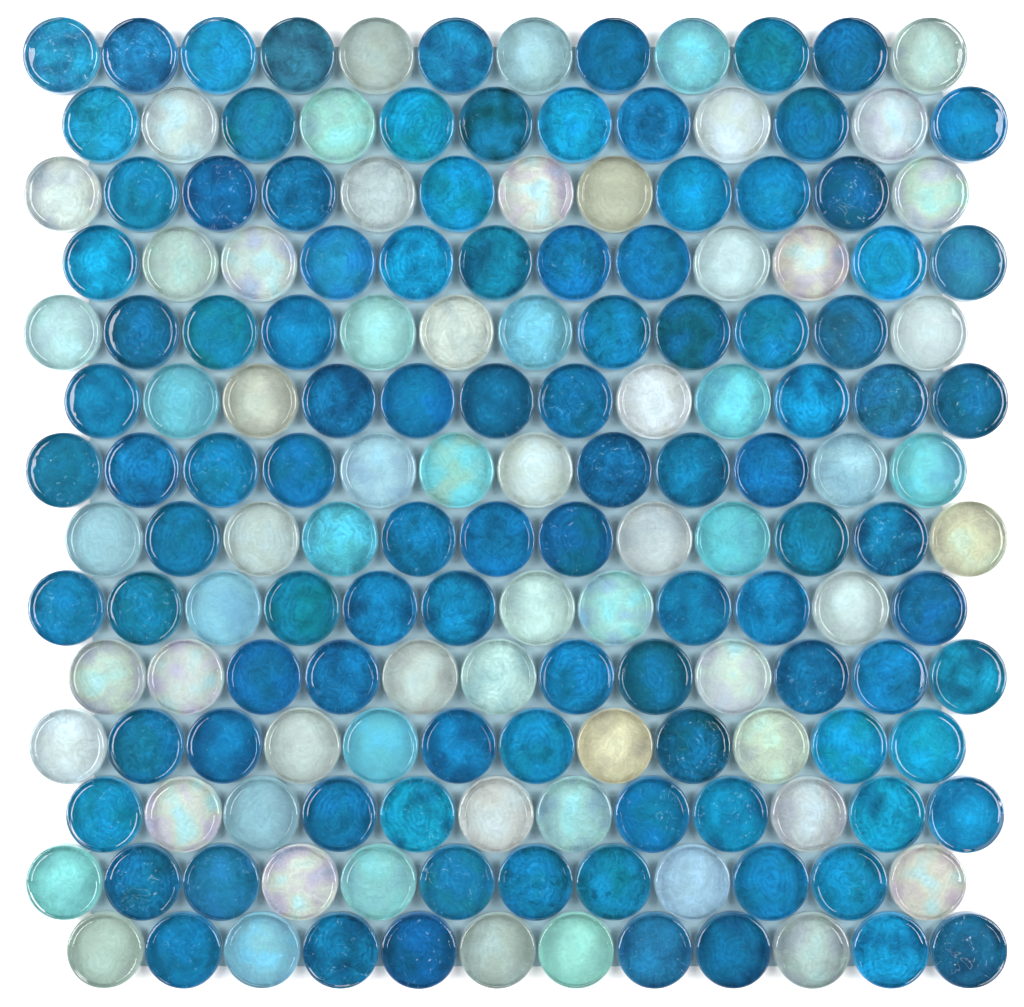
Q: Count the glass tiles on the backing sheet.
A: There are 168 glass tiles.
